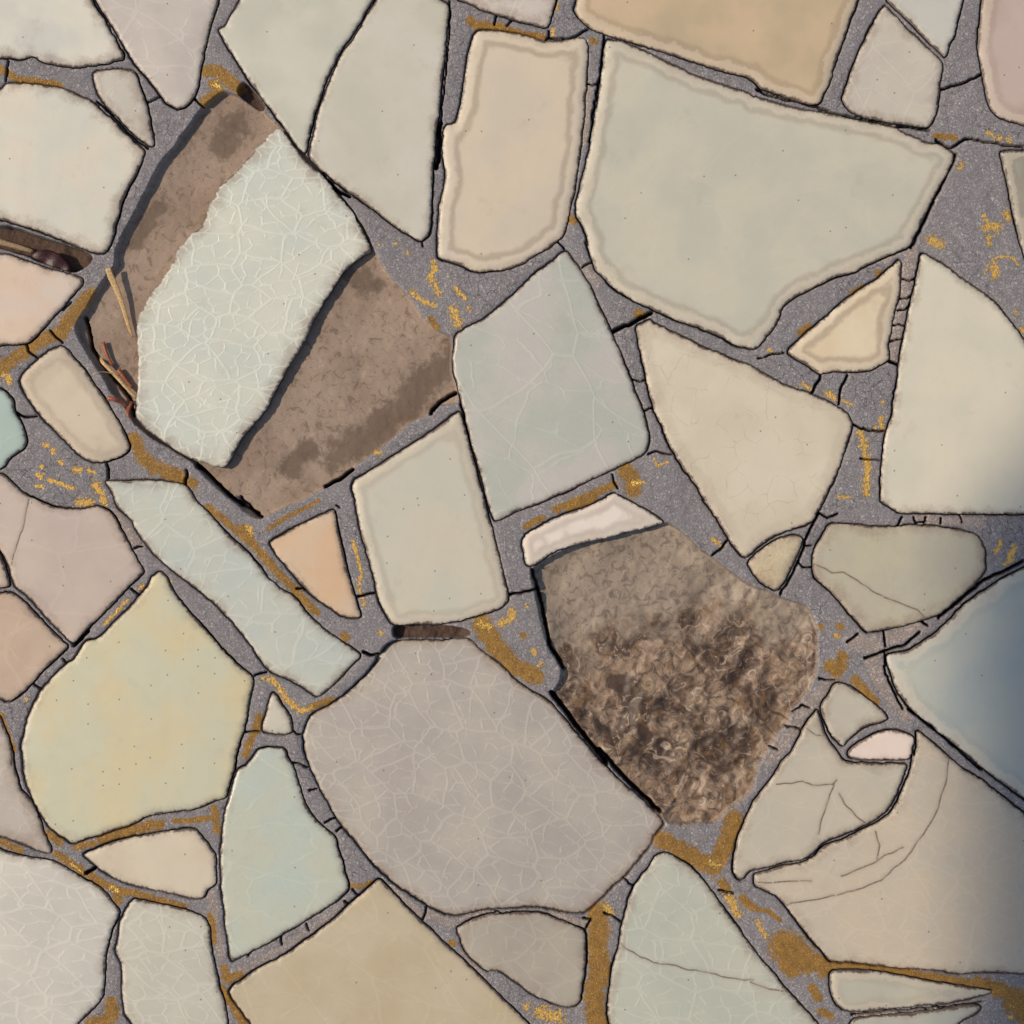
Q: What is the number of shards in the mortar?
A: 49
